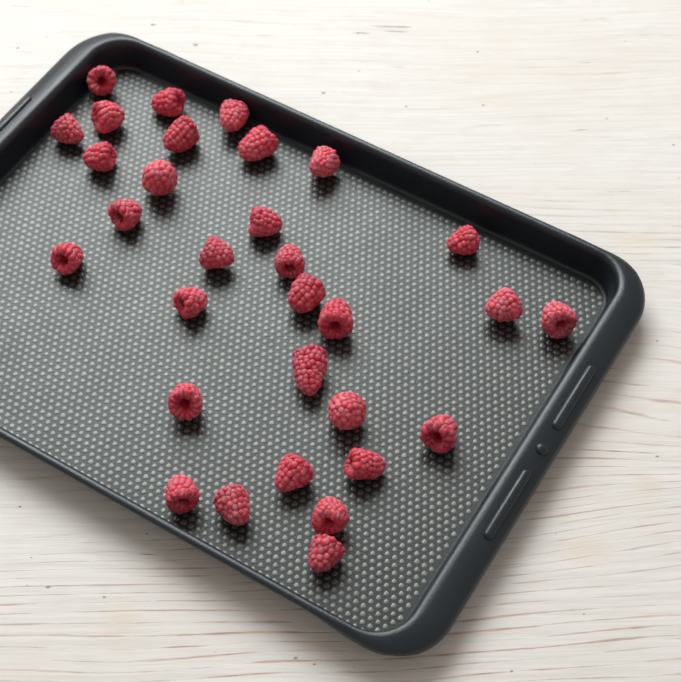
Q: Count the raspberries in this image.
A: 31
